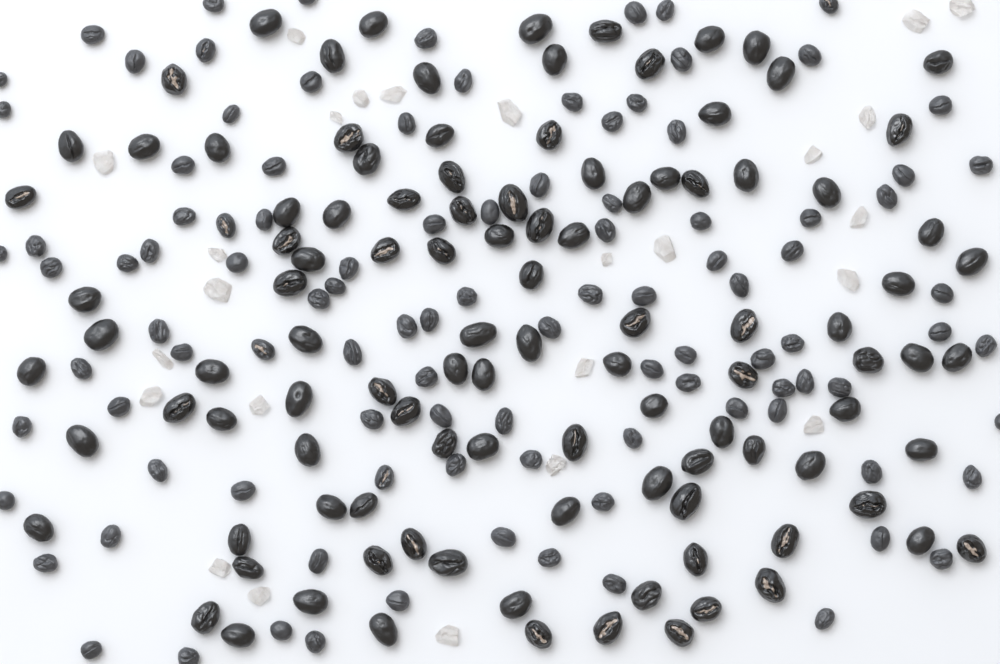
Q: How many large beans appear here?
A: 108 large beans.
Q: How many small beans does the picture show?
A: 104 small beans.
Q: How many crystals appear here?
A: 25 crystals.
